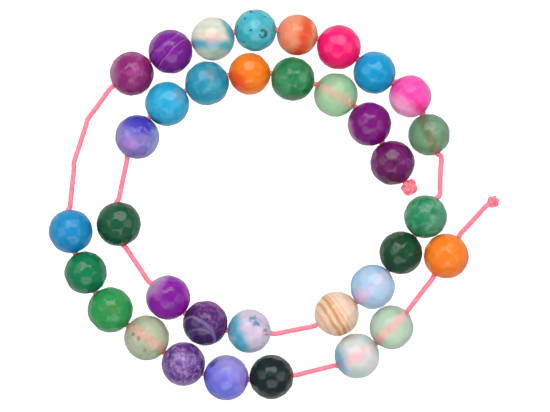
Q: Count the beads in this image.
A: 35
